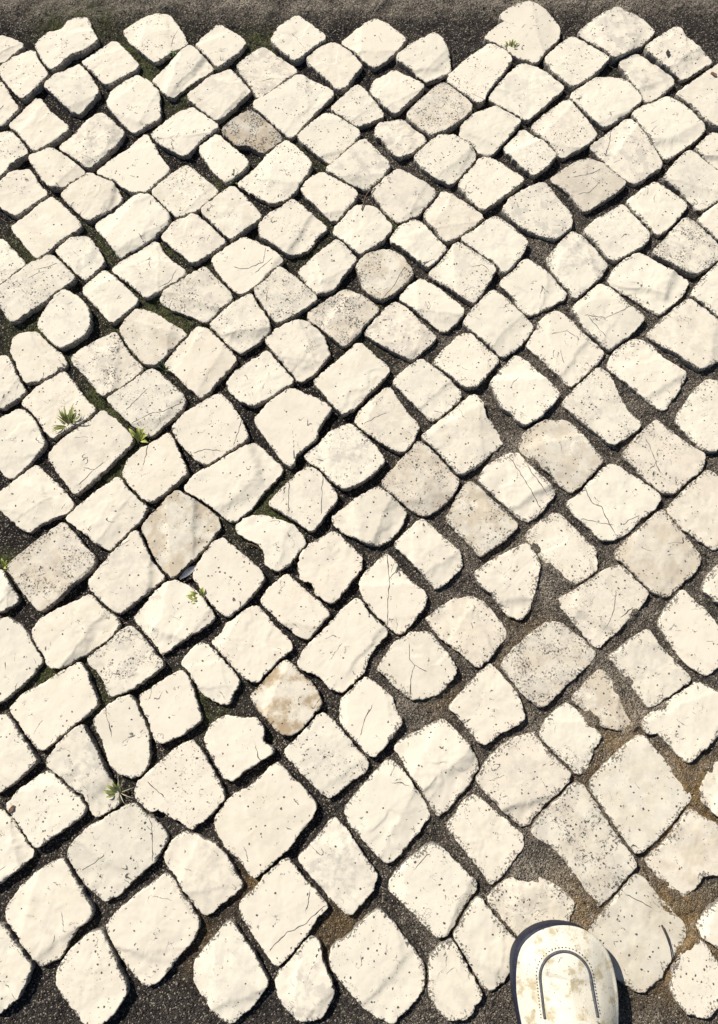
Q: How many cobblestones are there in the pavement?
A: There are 200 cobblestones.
